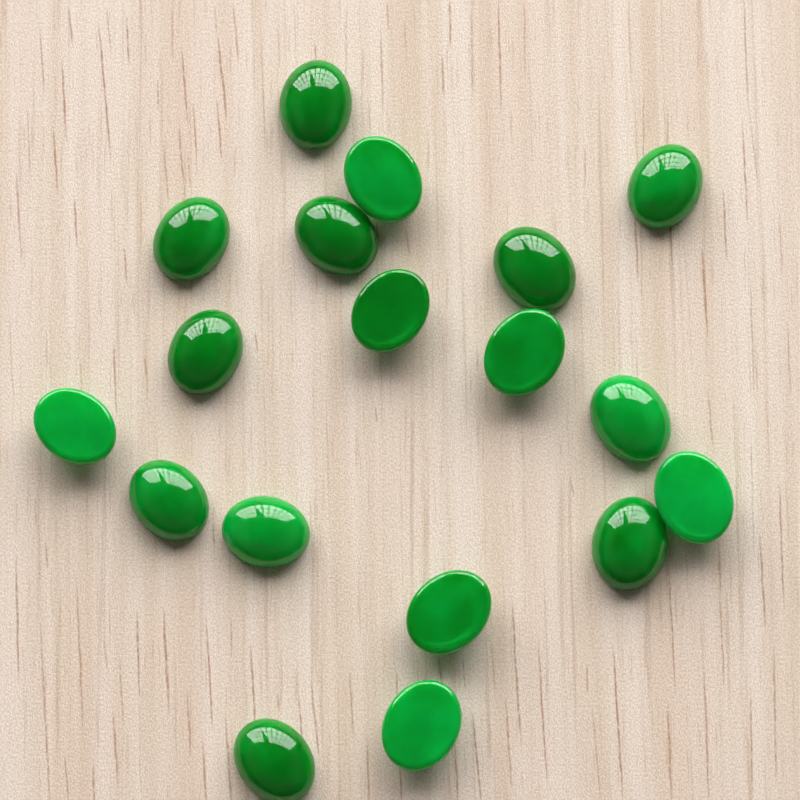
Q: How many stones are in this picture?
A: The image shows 18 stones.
